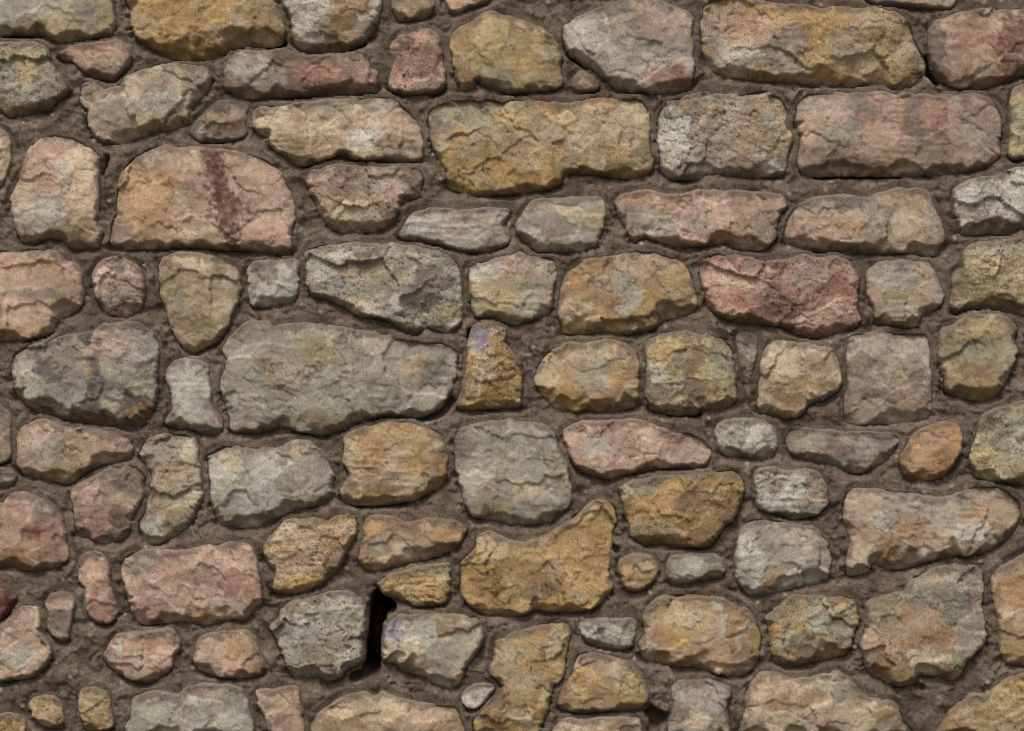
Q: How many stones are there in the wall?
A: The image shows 102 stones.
